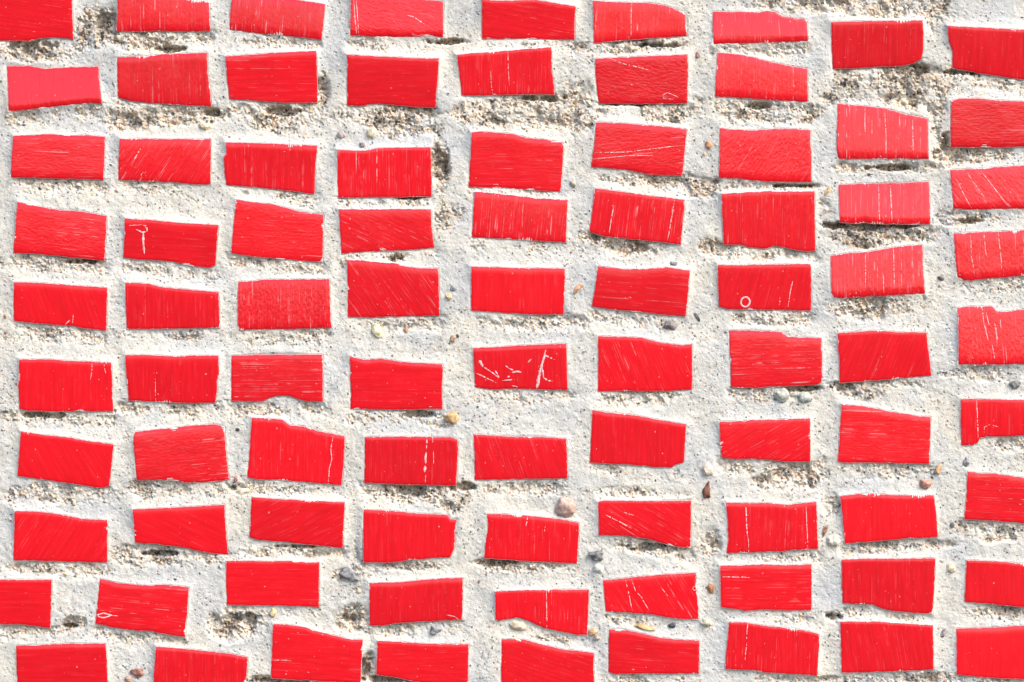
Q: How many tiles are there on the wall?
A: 88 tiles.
